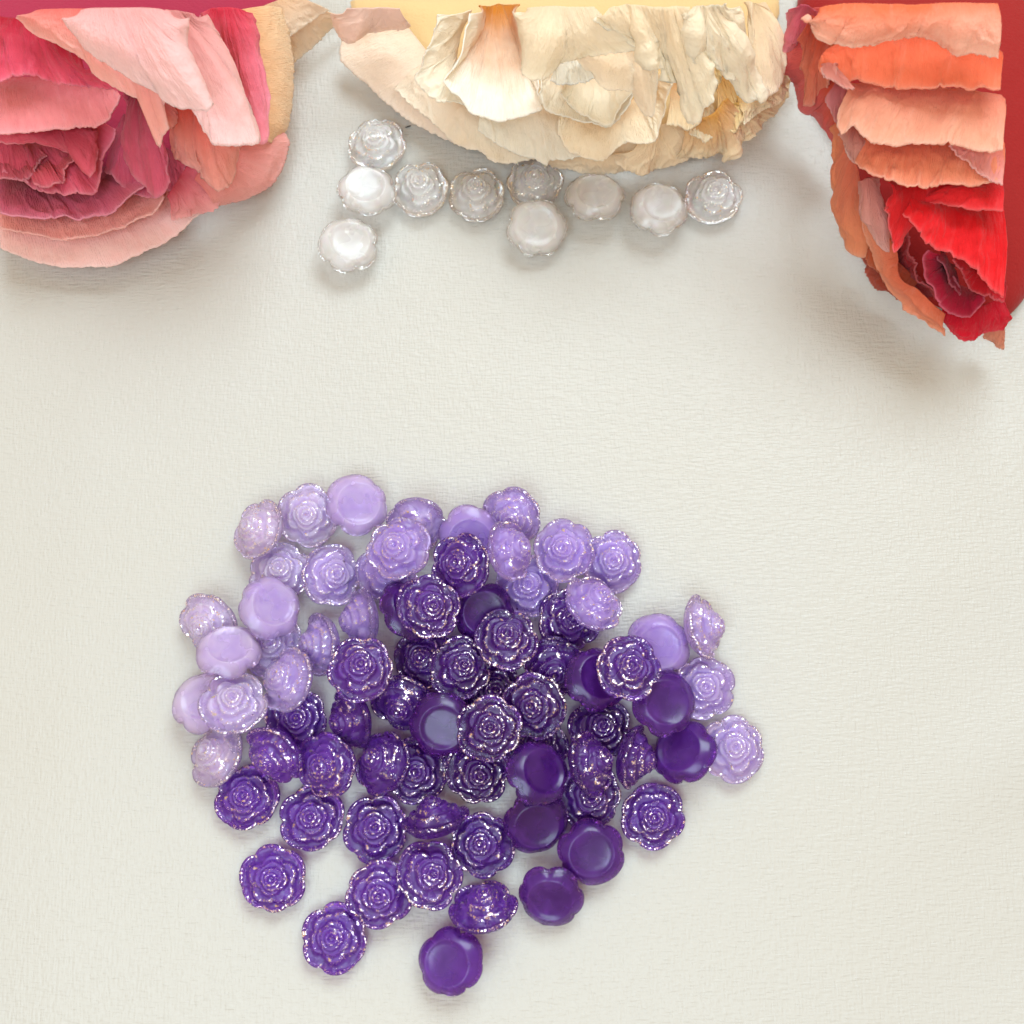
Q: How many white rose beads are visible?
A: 10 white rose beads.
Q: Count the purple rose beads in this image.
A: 47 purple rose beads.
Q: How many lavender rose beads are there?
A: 29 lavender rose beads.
